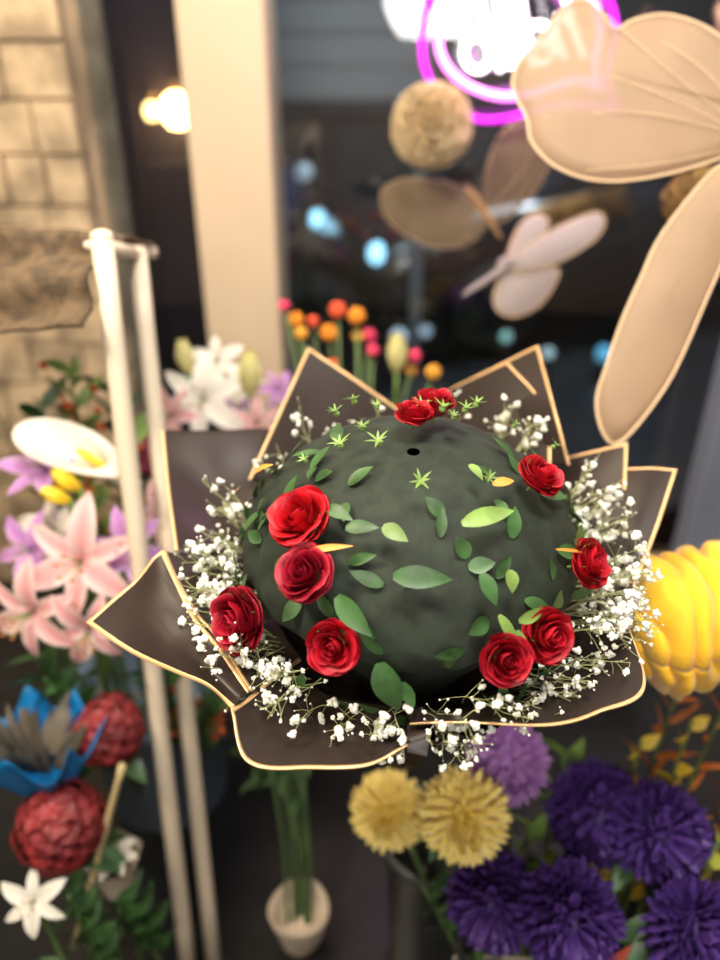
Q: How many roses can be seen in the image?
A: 10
